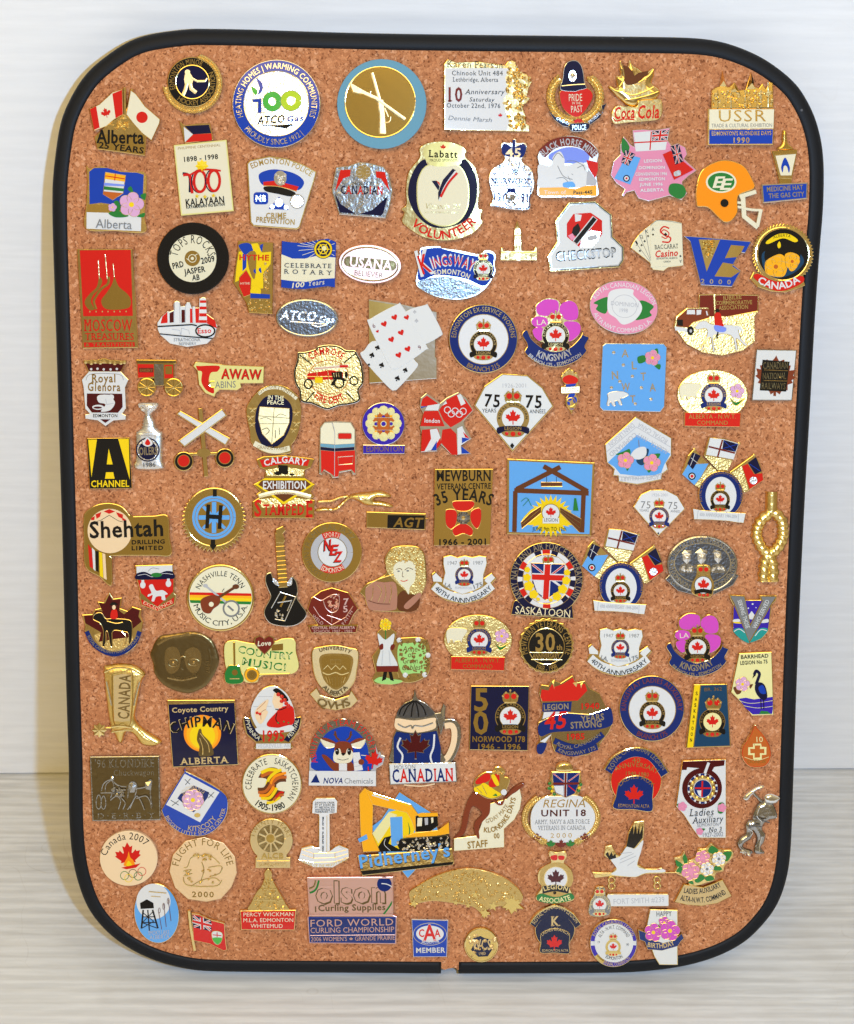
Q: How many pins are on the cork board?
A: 120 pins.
